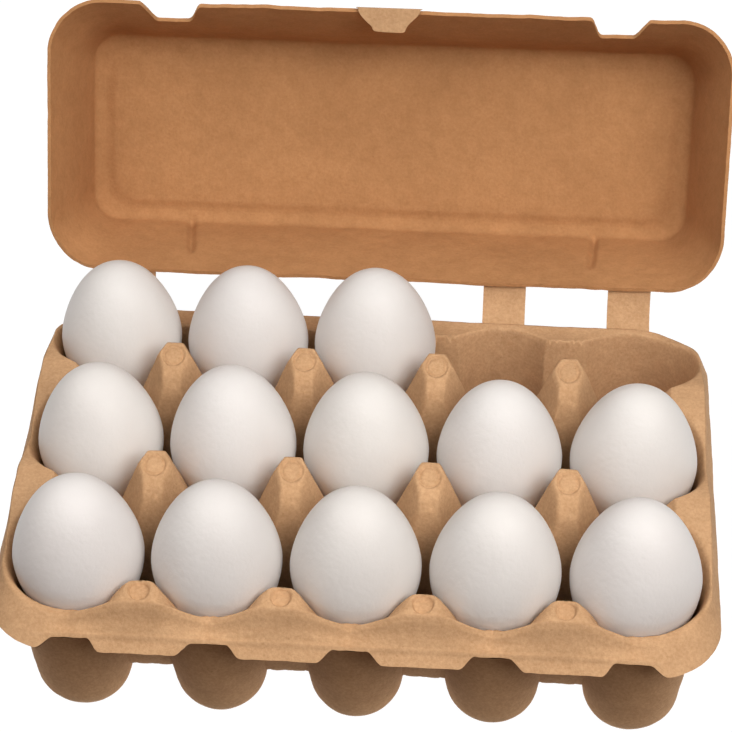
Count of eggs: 13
